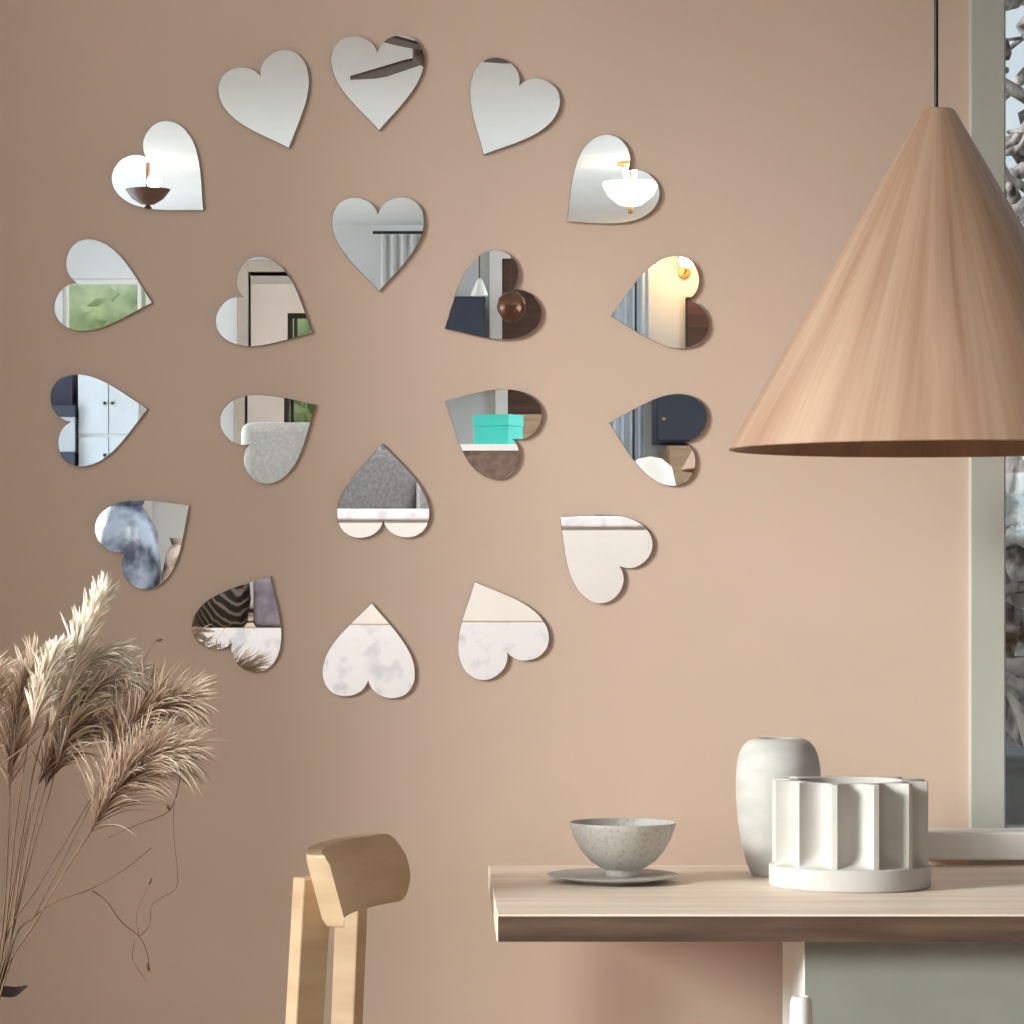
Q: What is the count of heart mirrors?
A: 20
